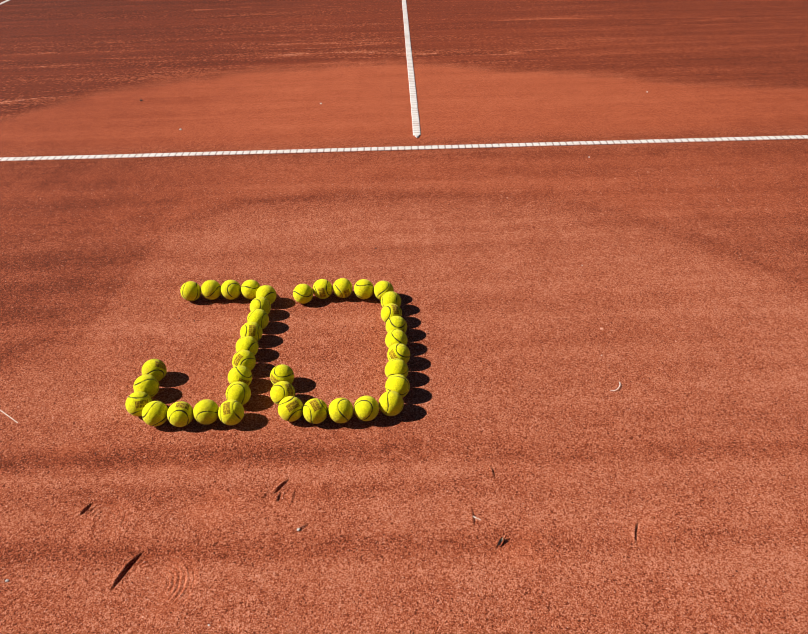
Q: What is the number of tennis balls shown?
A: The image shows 38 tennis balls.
